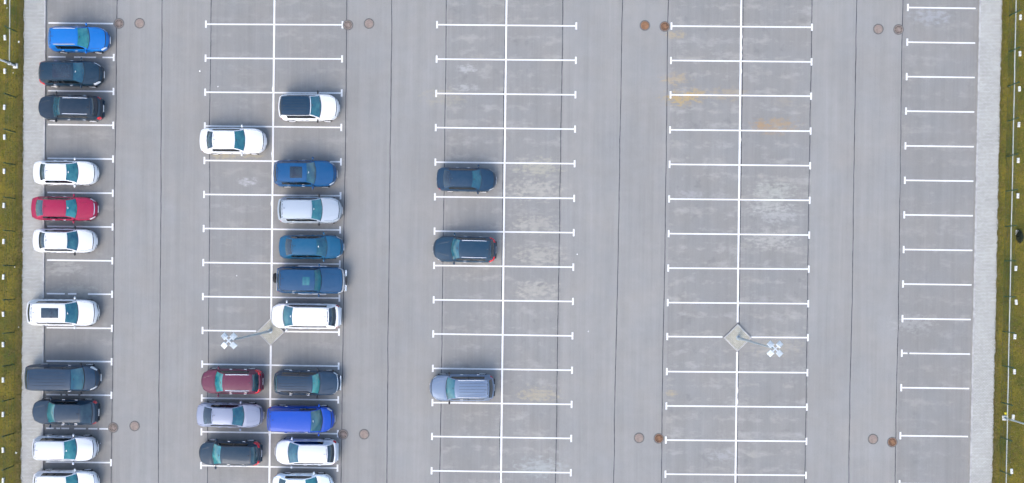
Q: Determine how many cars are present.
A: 28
